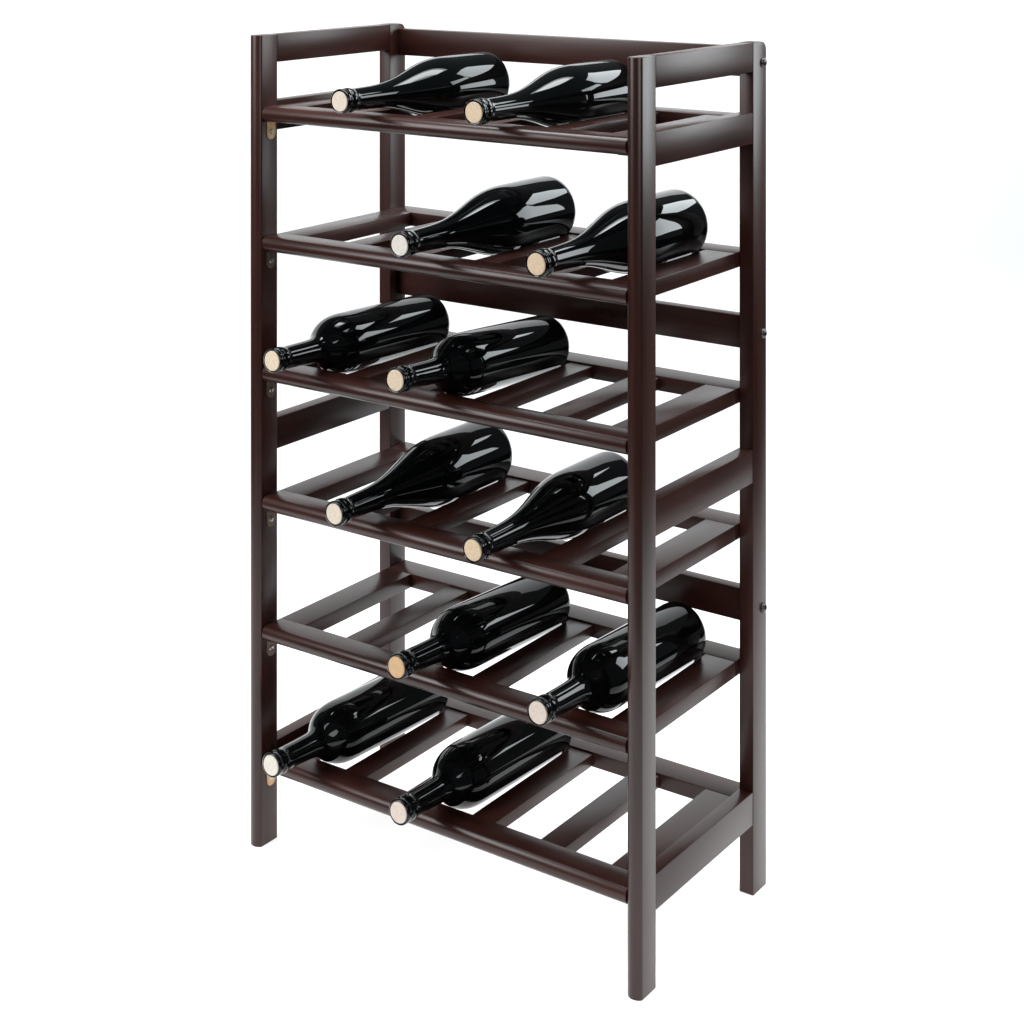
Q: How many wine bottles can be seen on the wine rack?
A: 12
